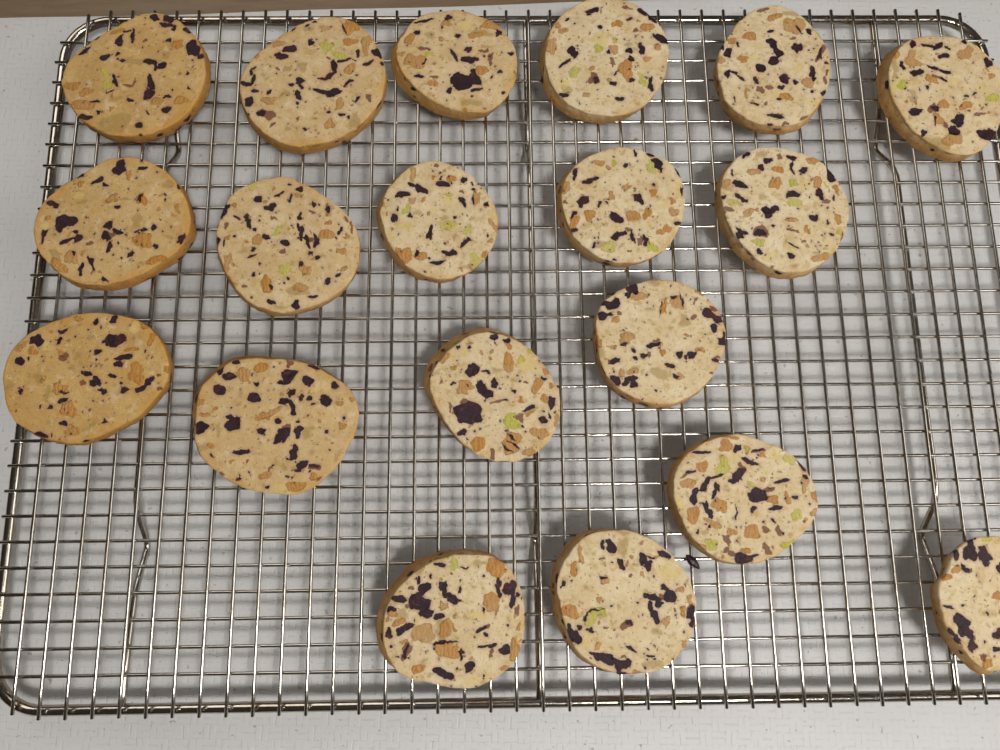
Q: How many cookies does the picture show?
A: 19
